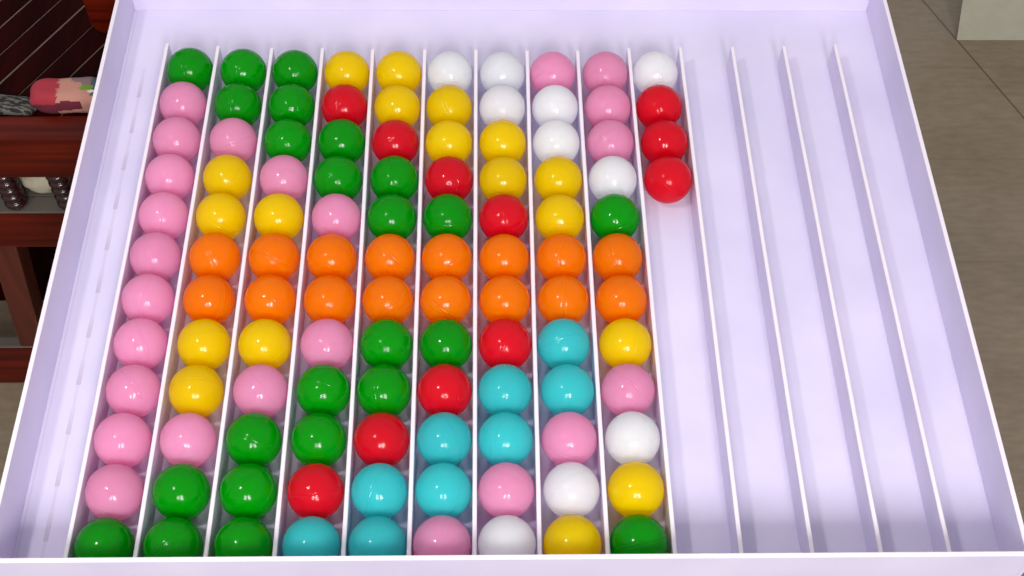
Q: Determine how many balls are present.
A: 112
